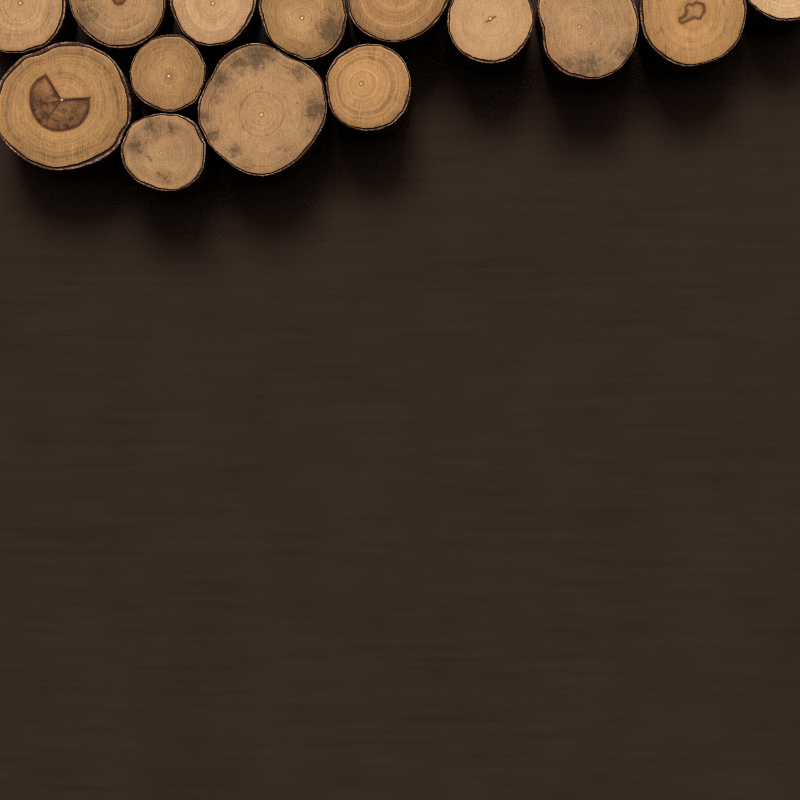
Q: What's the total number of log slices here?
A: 14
